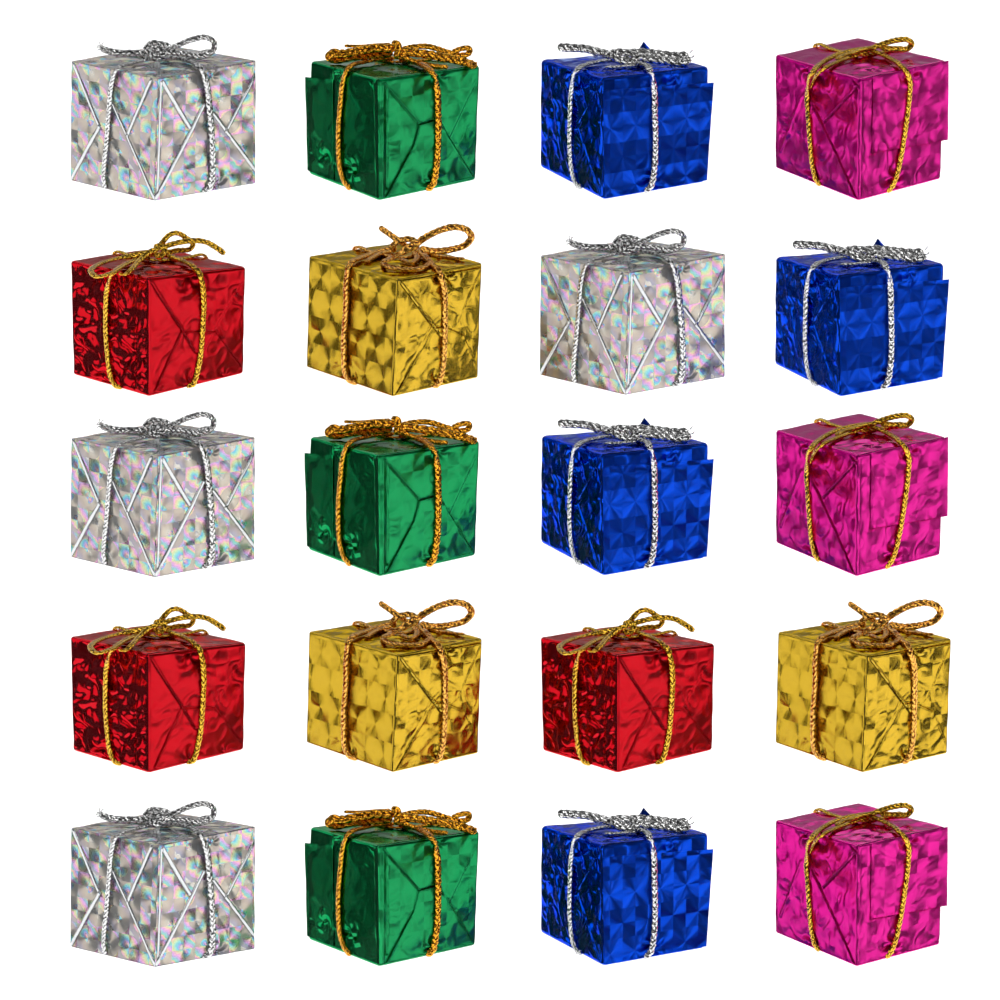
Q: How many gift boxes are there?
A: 20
